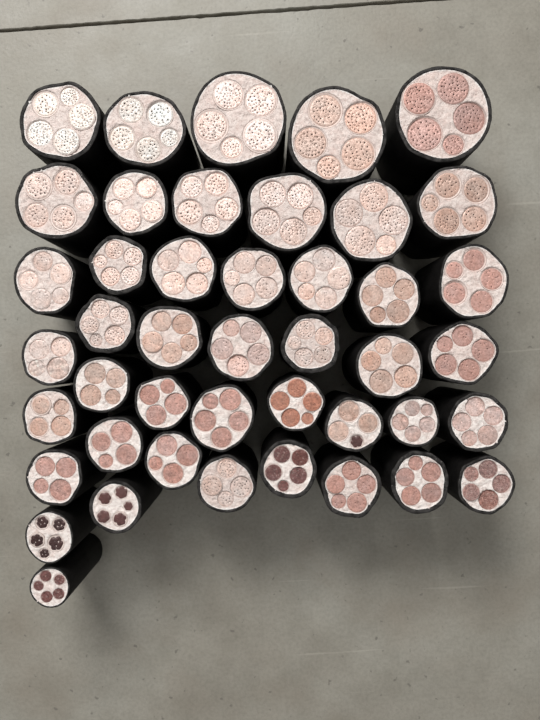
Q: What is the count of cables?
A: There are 44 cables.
